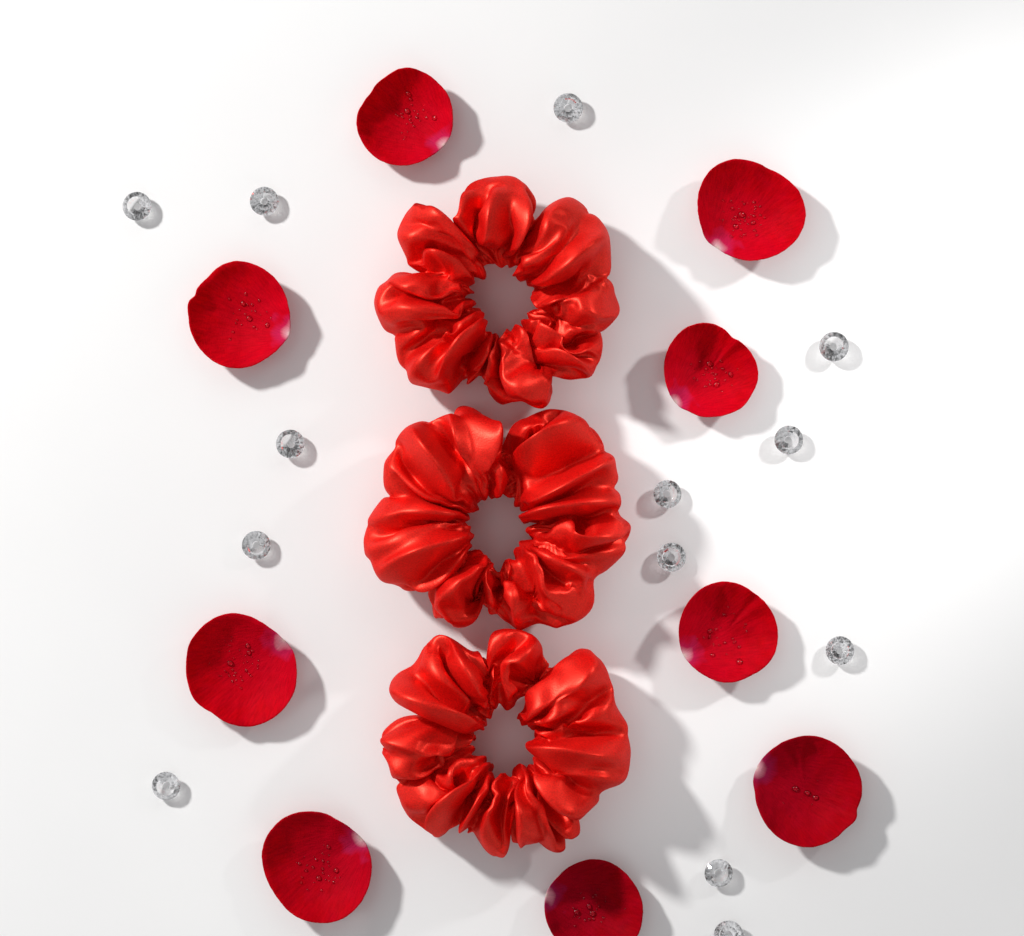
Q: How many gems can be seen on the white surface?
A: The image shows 13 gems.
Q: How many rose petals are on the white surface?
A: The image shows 9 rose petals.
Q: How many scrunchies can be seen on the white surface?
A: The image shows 3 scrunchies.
